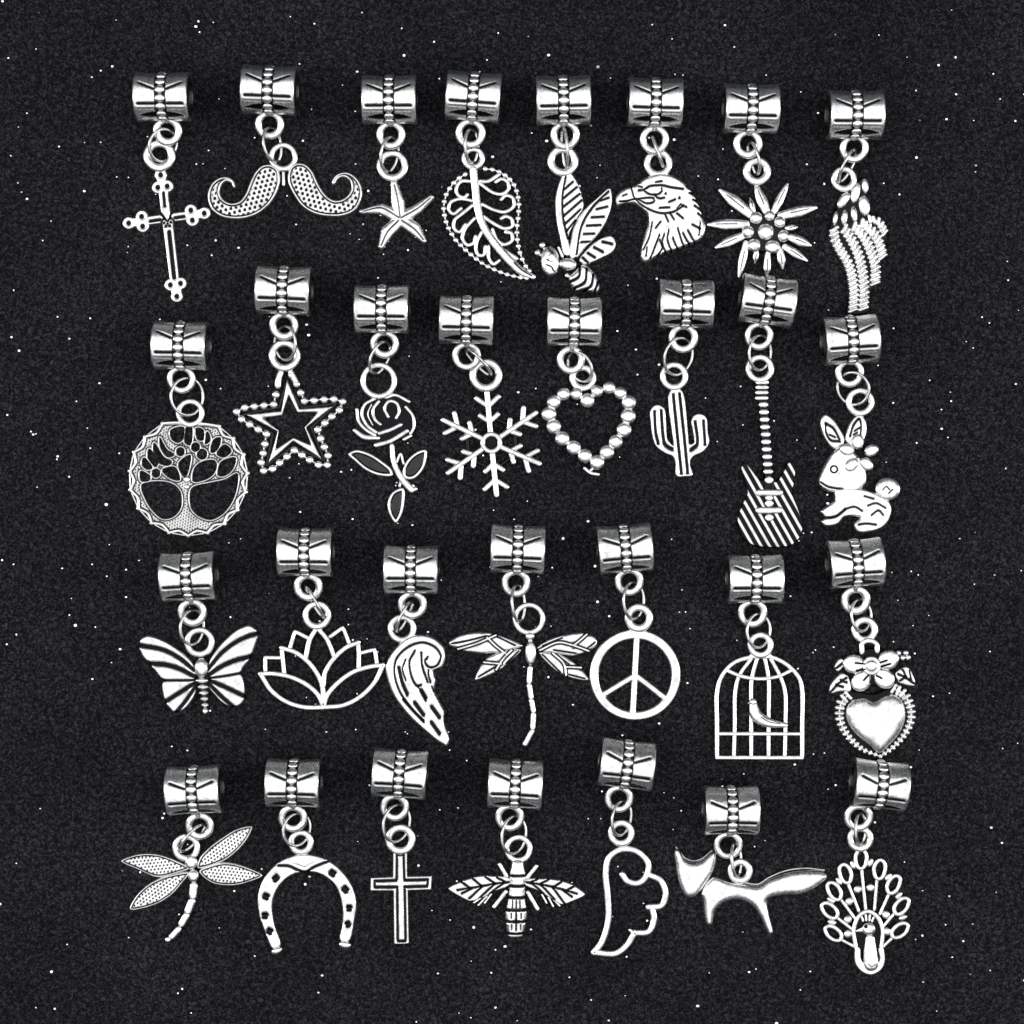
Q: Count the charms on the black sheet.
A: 30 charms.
